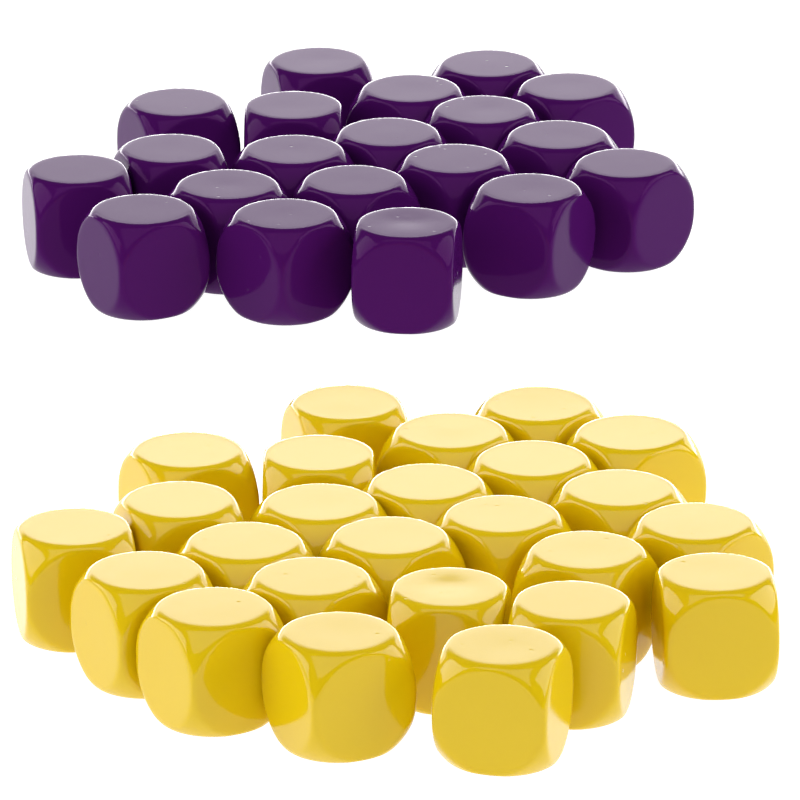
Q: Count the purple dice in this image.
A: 20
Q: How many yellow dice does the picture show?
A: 25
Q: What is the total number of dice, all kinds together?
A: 45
